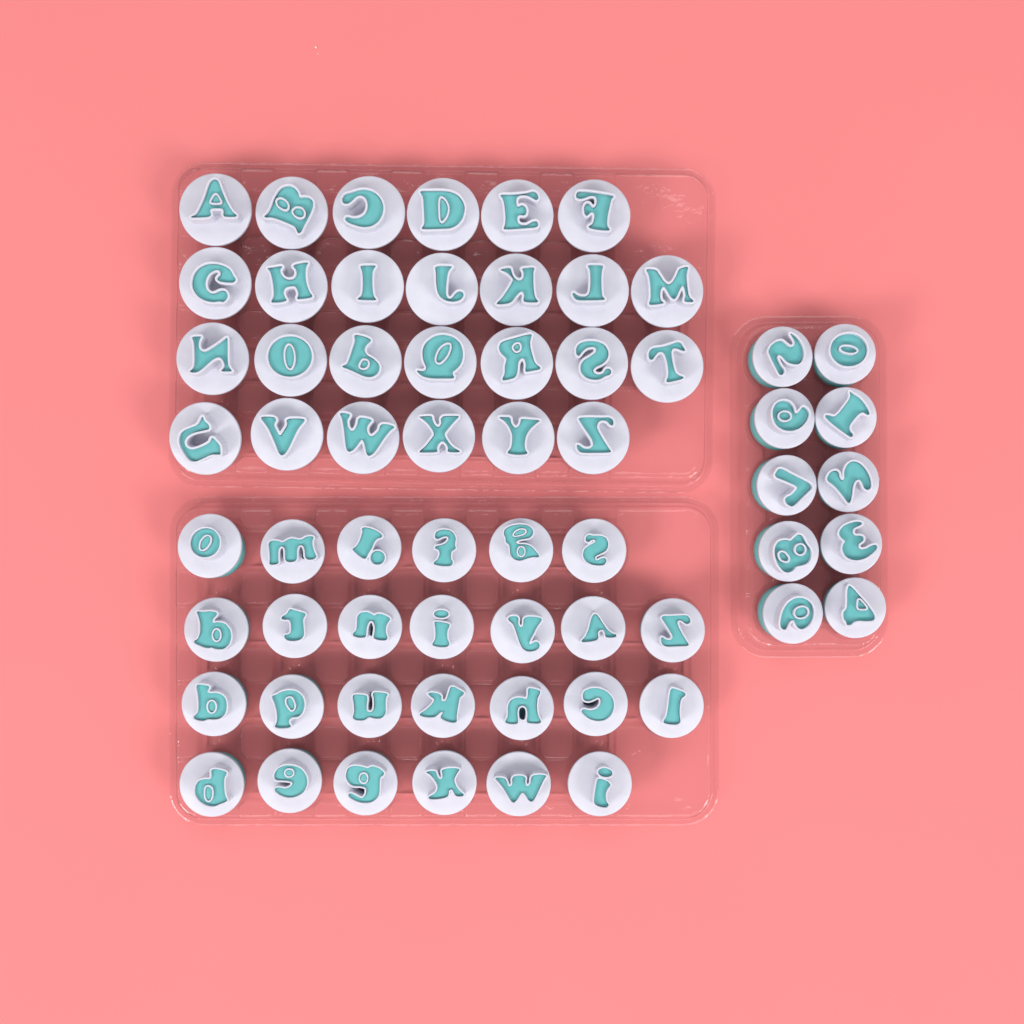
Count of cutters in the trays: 62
